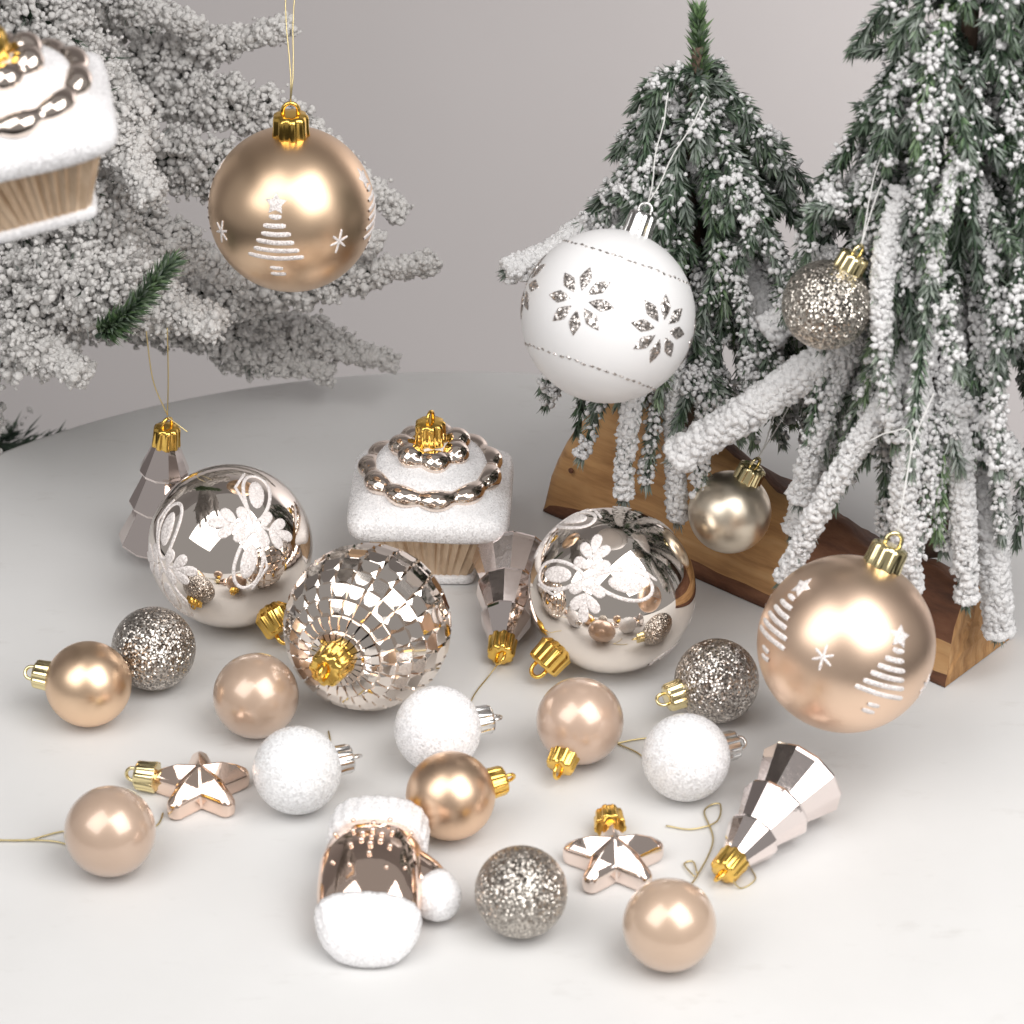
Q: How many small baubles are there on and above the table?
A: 14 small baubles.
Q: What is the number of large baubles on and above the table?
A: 6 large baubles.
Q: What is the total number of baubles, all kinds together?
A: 20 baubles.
